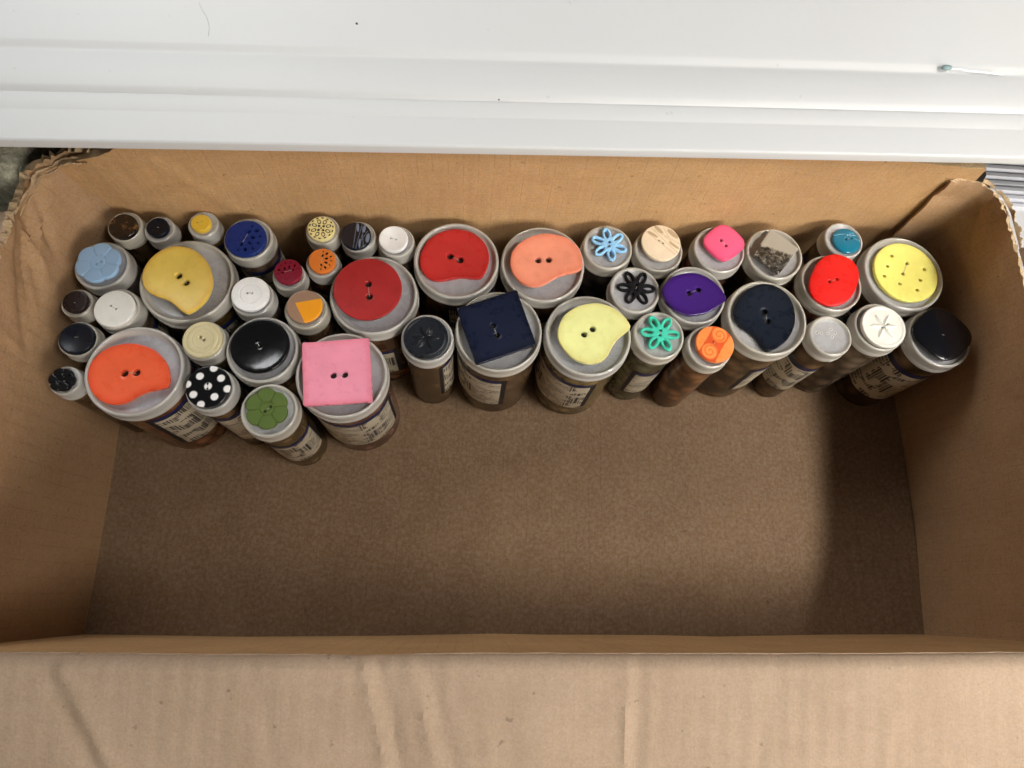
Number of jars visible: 44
